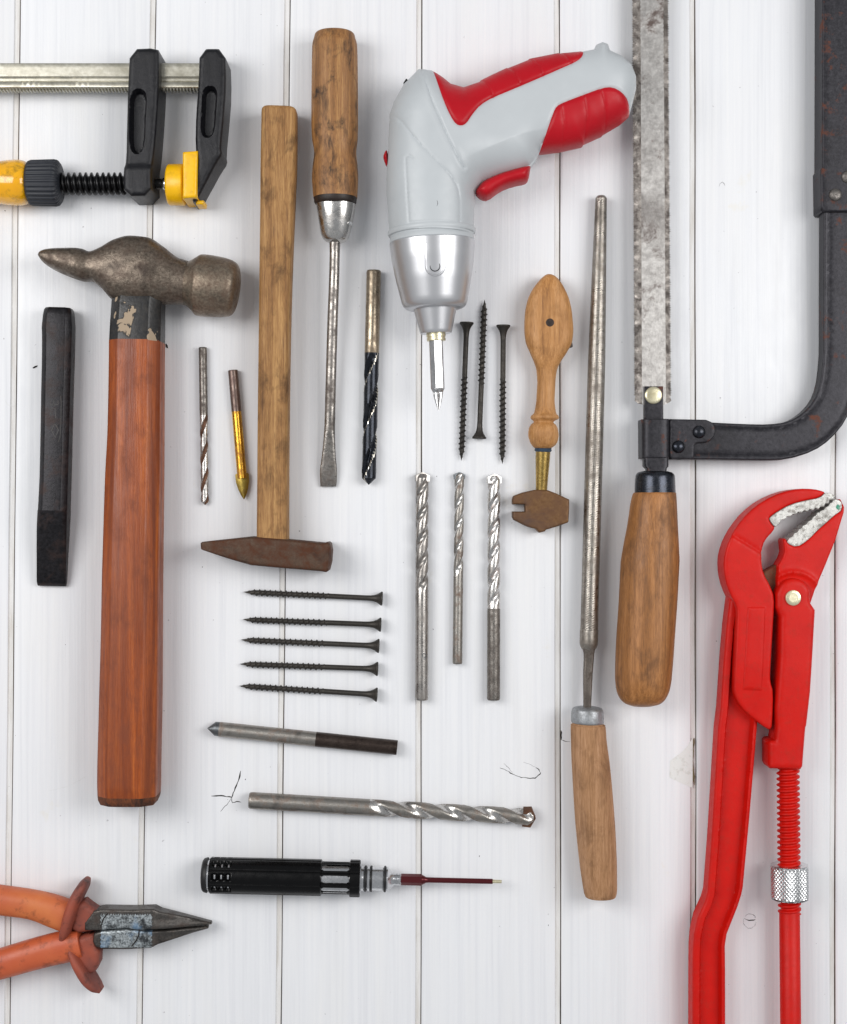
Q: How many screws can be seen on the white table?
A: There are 8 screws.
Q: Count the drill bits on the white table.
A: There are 8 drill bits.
